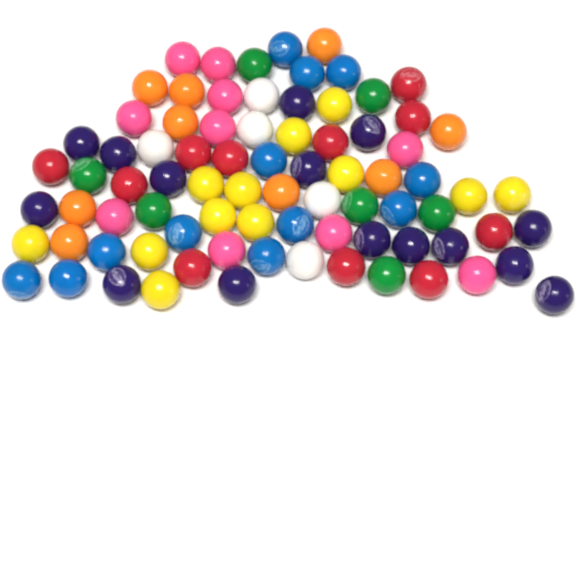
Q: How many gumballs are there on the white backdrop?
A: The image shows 81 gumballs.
